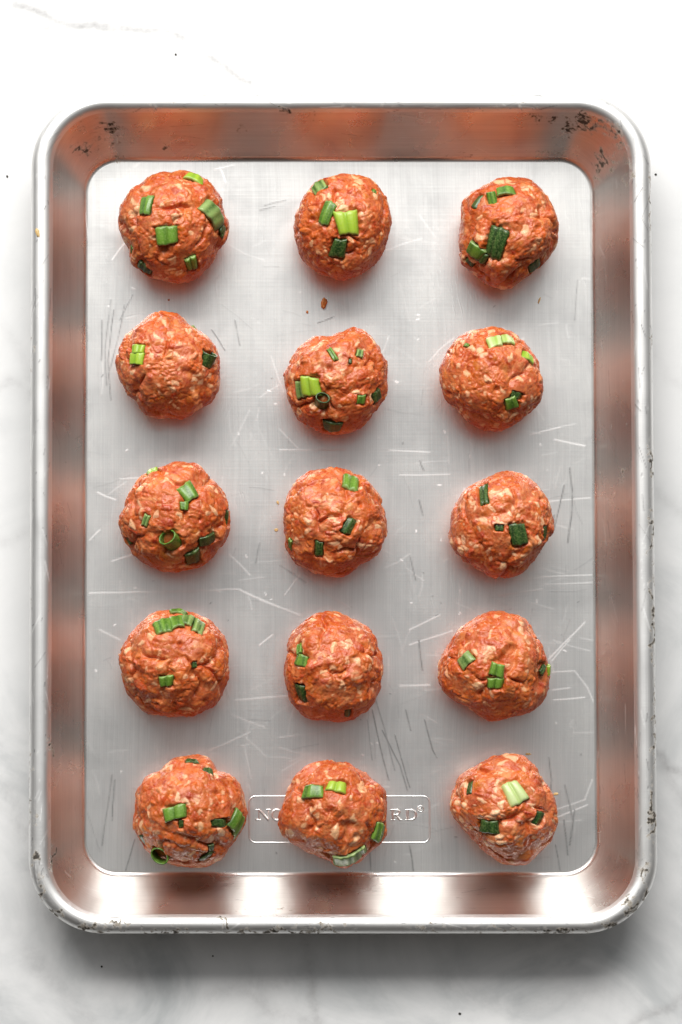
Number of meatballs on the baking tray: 15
